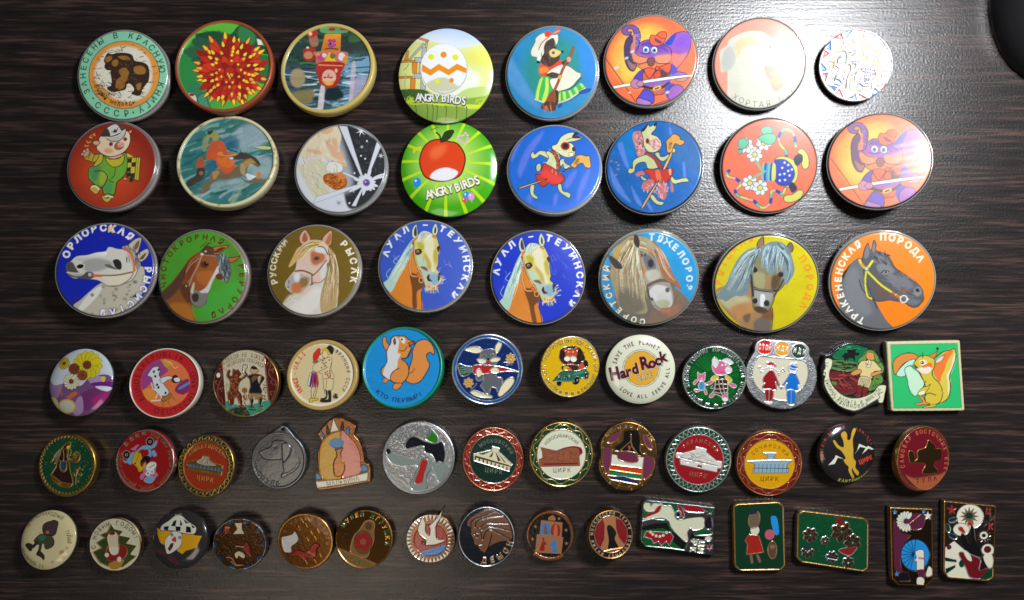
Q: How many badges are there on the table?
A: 64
